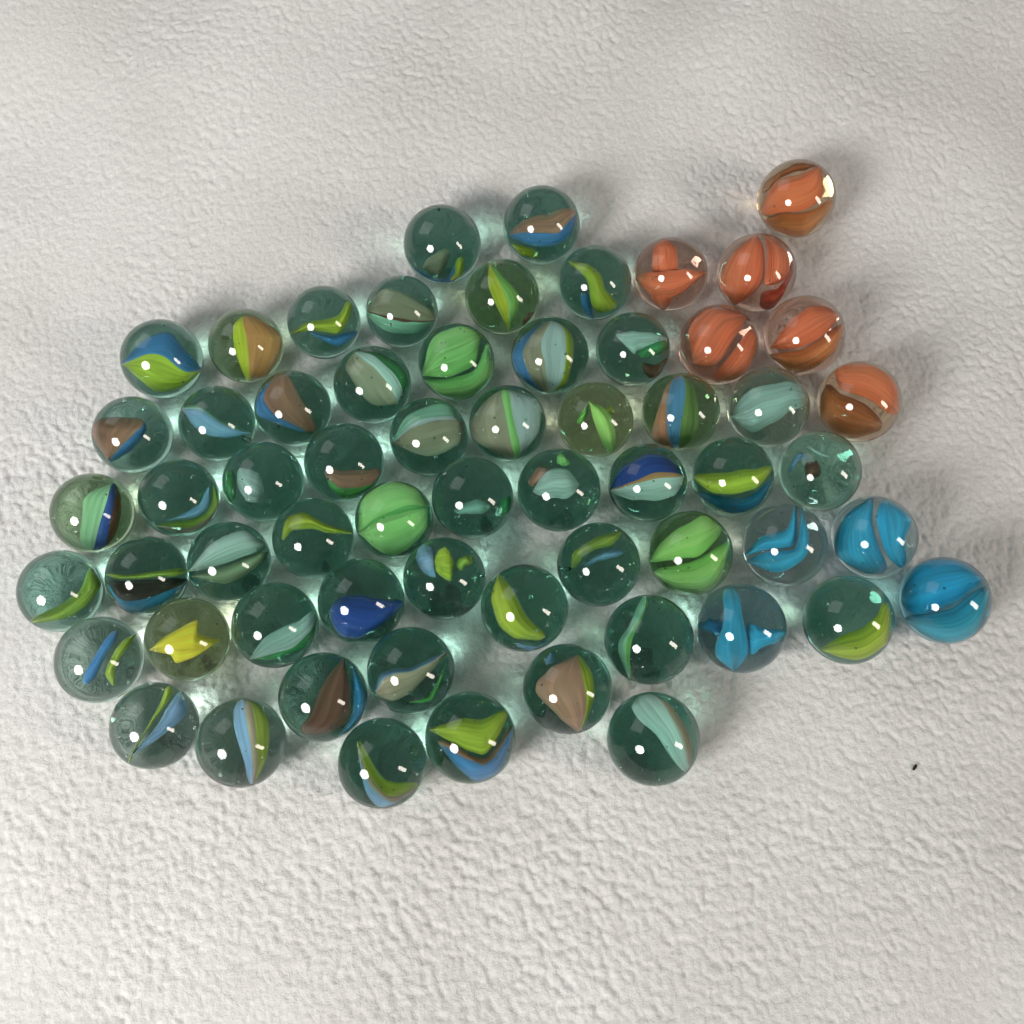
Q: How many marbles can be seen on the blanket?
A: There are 62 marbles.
